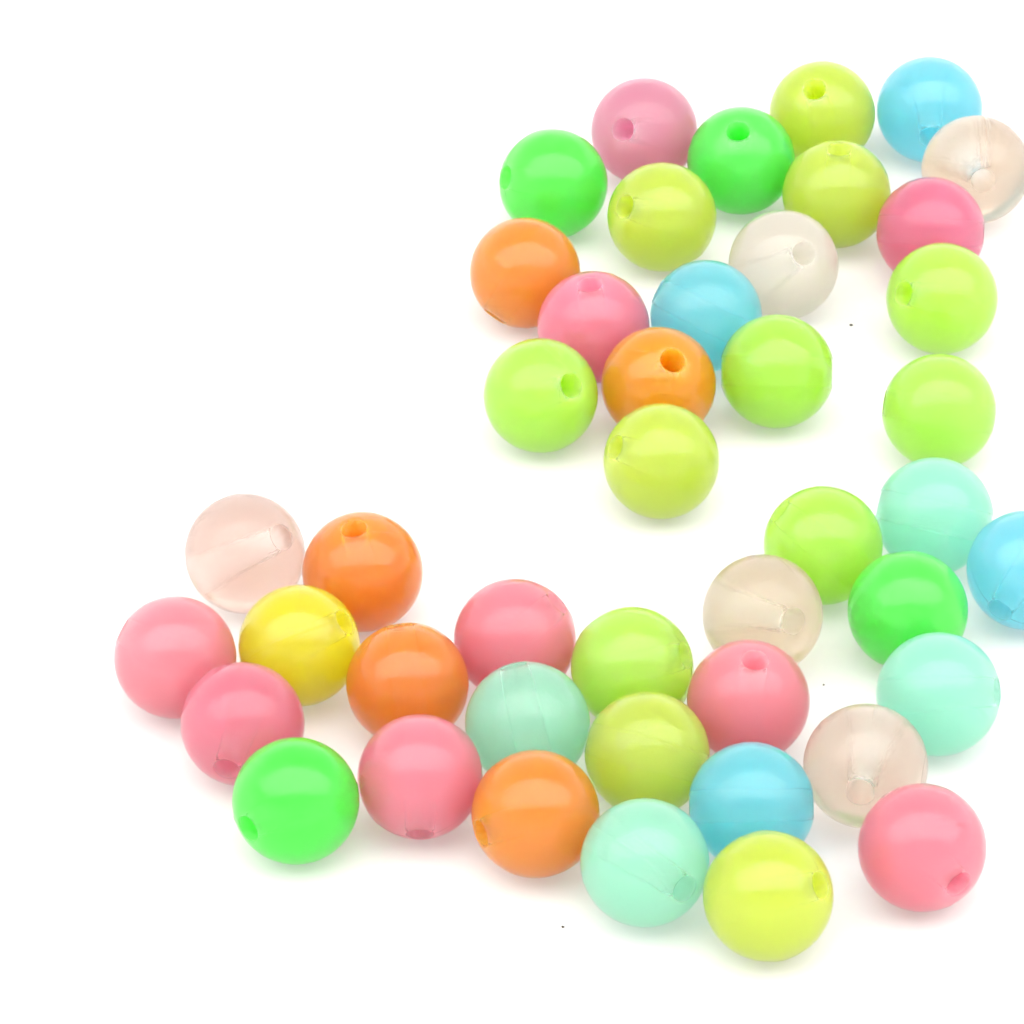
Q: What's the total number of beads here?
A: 44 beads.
